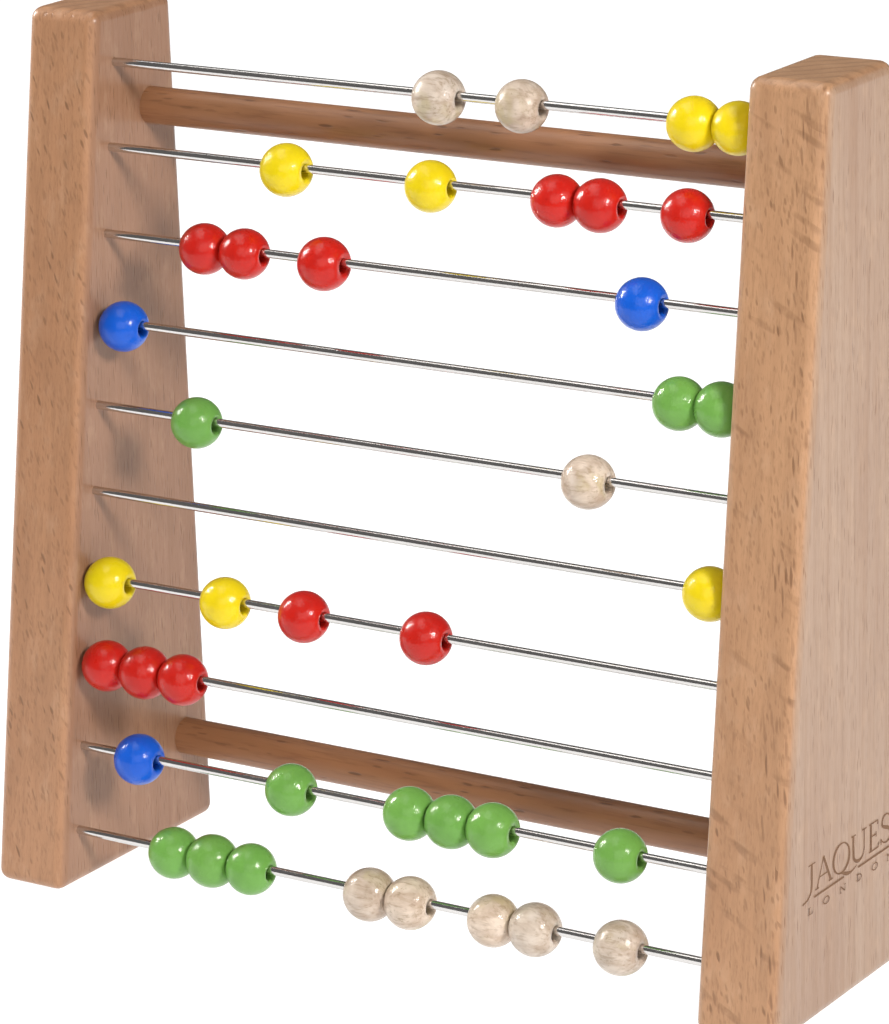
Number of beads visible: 40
